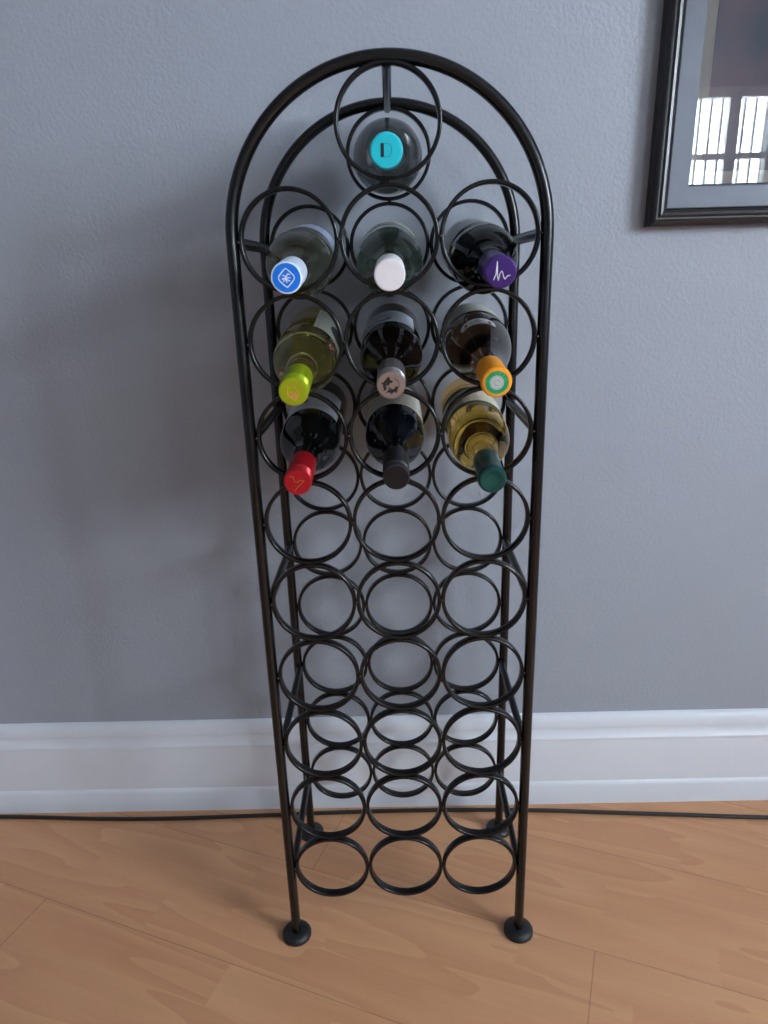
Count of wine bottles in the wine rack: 10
